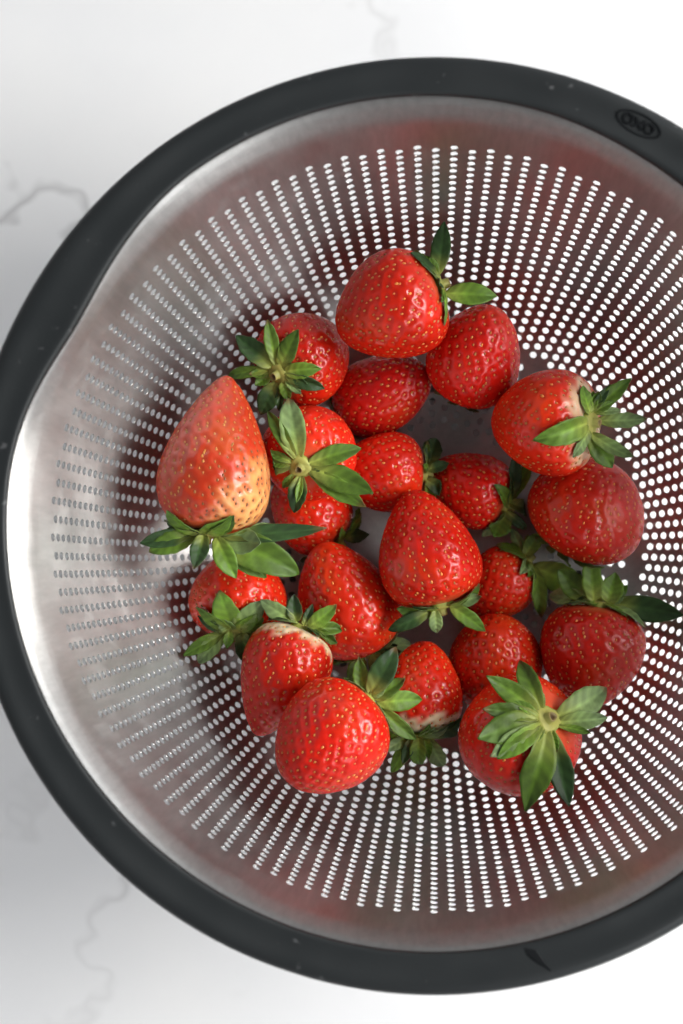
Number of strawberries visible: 21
